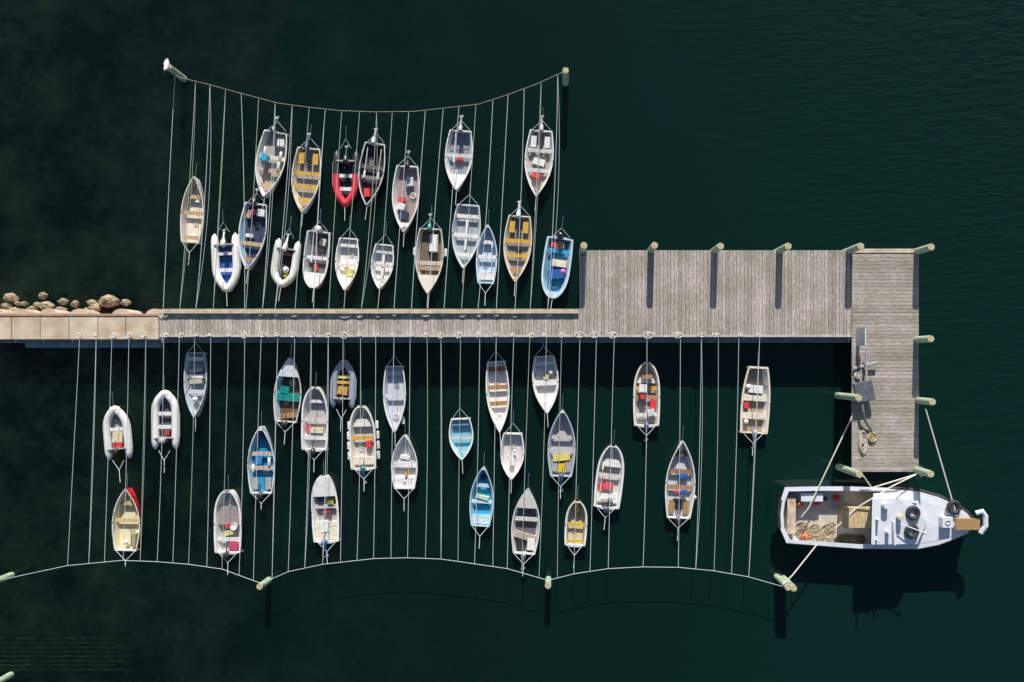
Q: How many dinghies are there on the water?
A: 44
